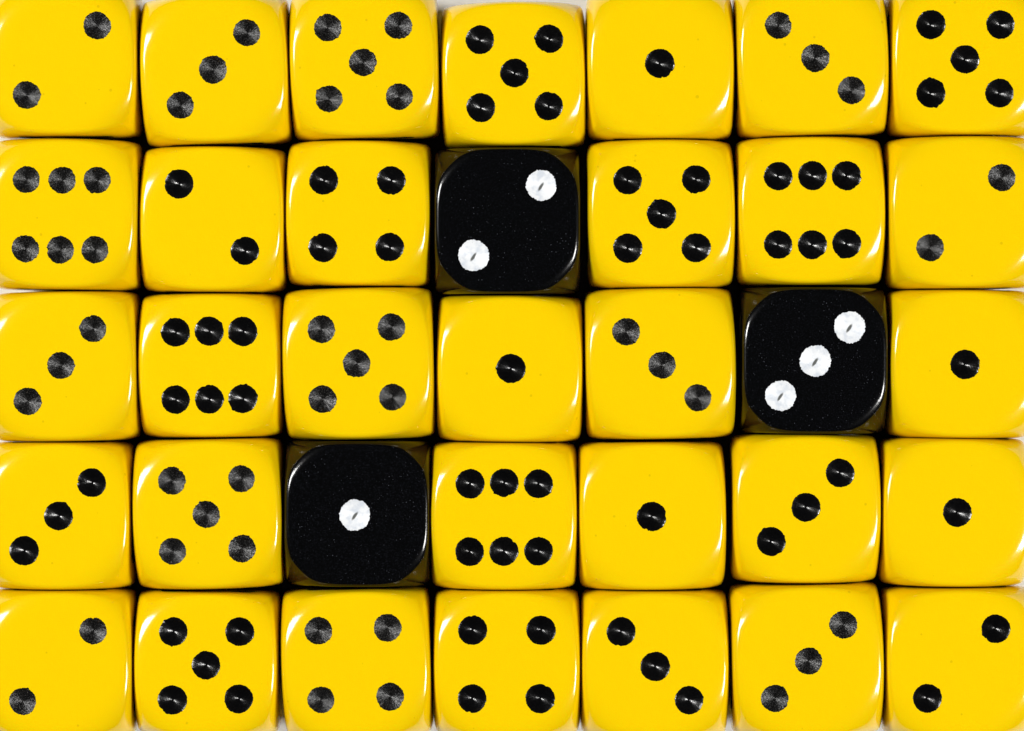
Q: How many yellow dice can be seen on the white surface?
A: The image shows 32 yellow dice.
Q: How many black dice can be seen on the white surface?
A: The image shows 3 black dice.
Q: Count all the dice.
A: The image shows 35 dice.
